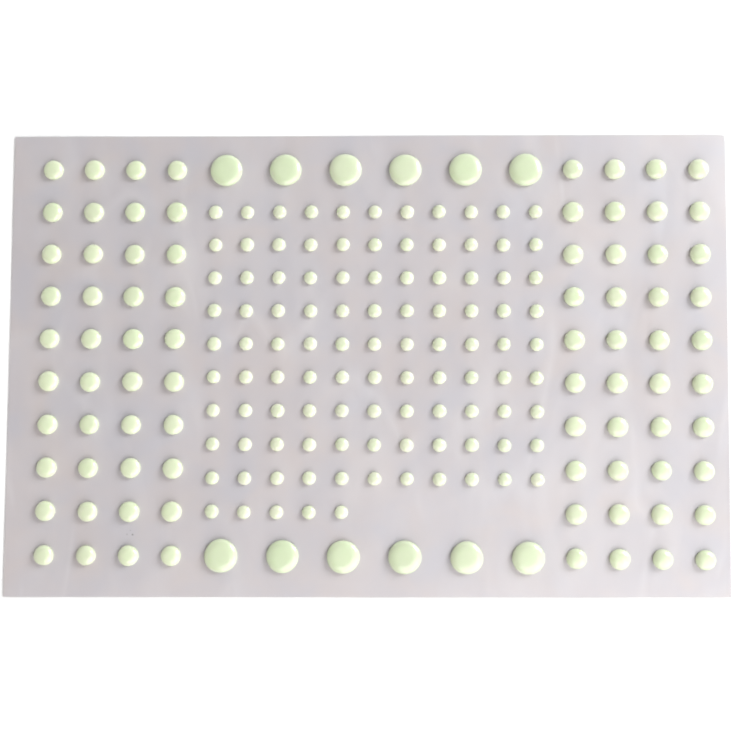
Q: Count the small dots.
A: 104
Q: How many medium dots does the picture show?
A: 80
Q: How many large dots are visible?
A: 12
